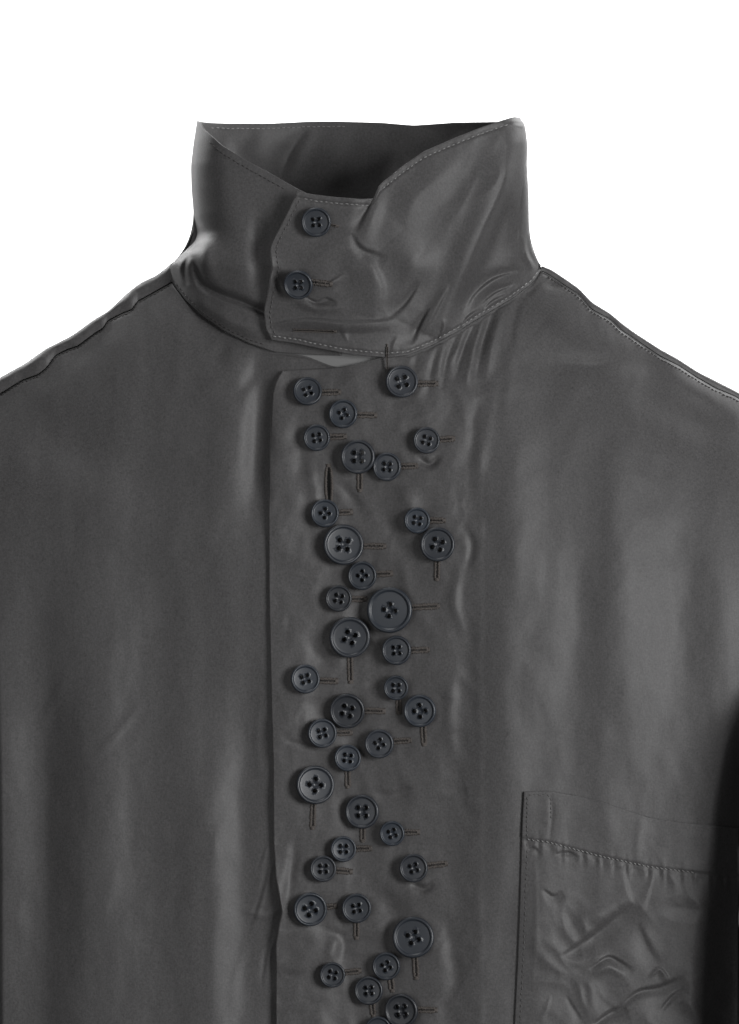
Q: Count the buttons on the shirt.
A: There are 39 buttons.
